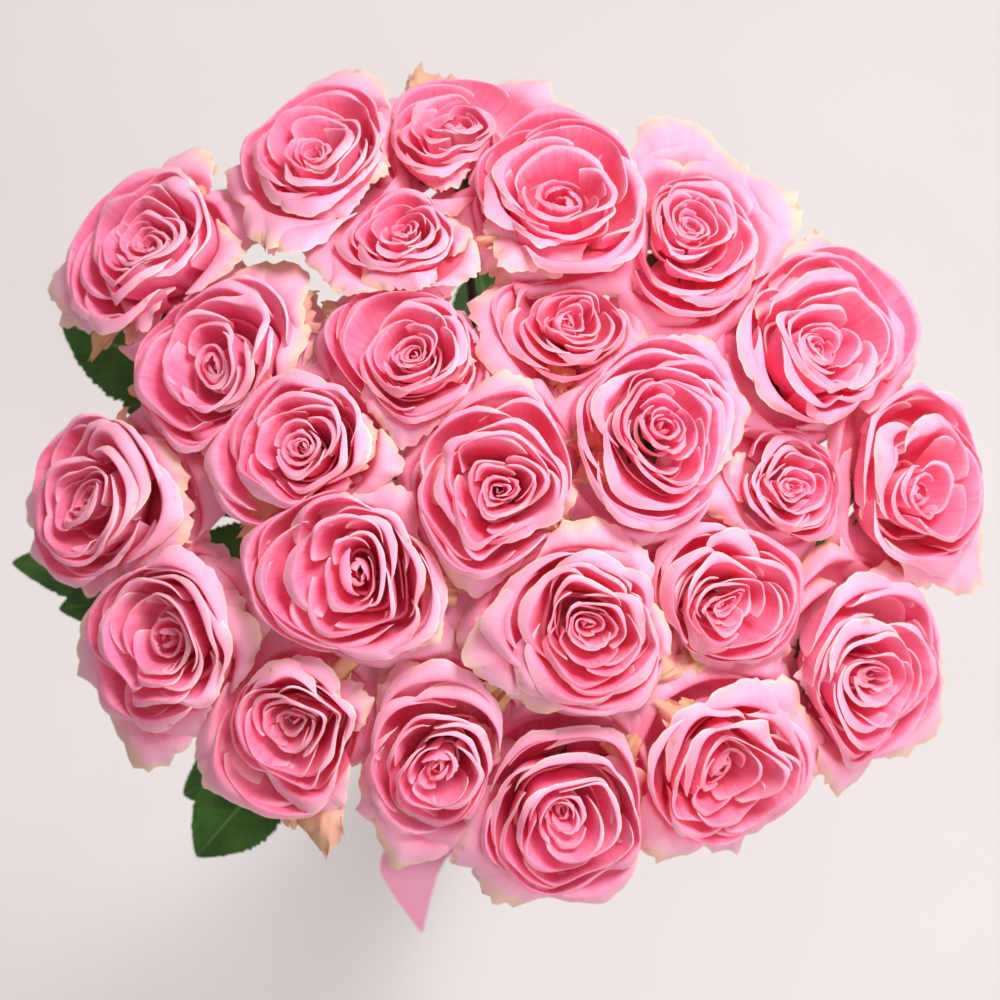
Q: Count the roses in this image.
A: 25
